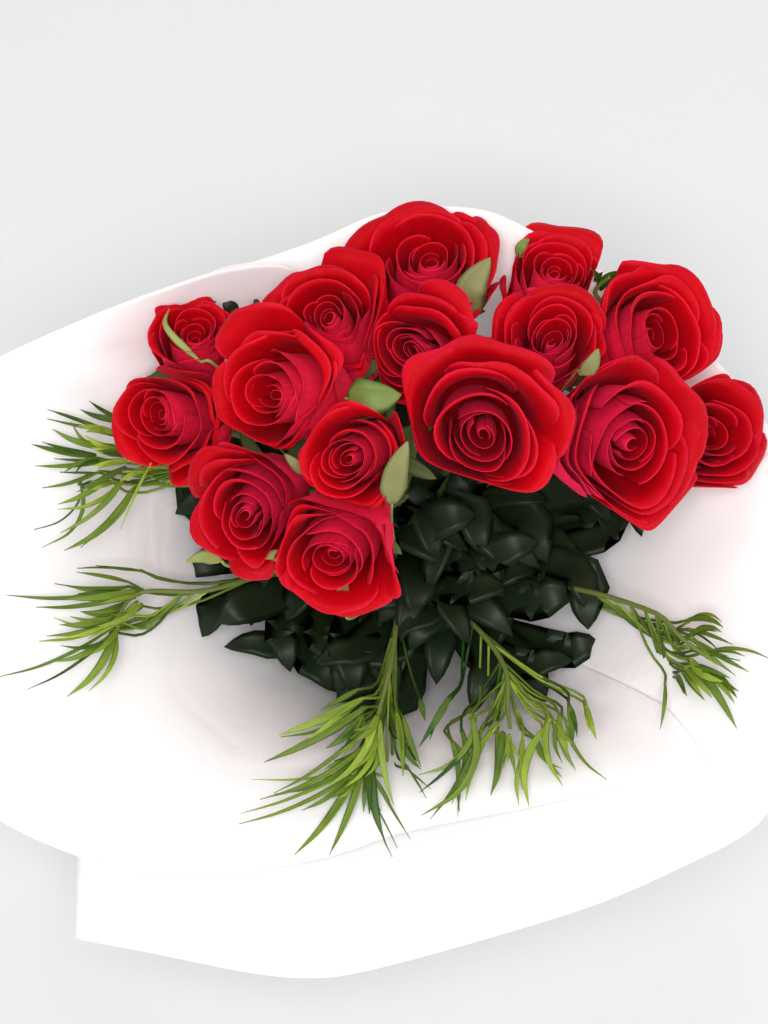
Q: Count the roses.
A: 15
